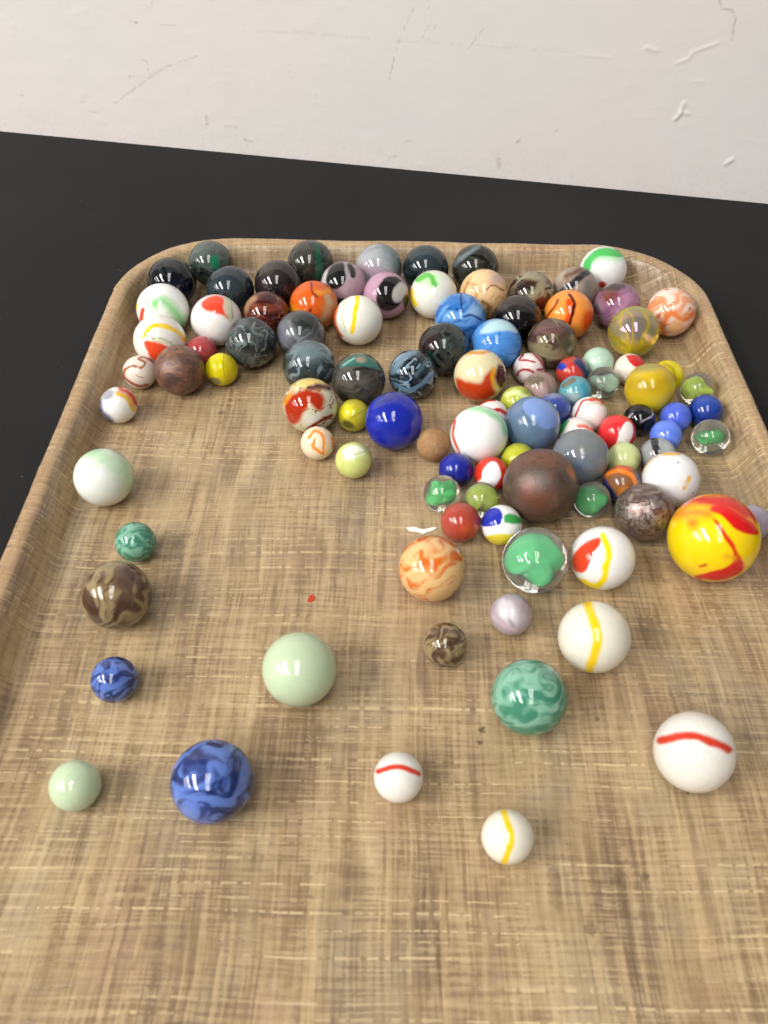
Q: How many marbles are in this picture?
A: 104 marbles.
